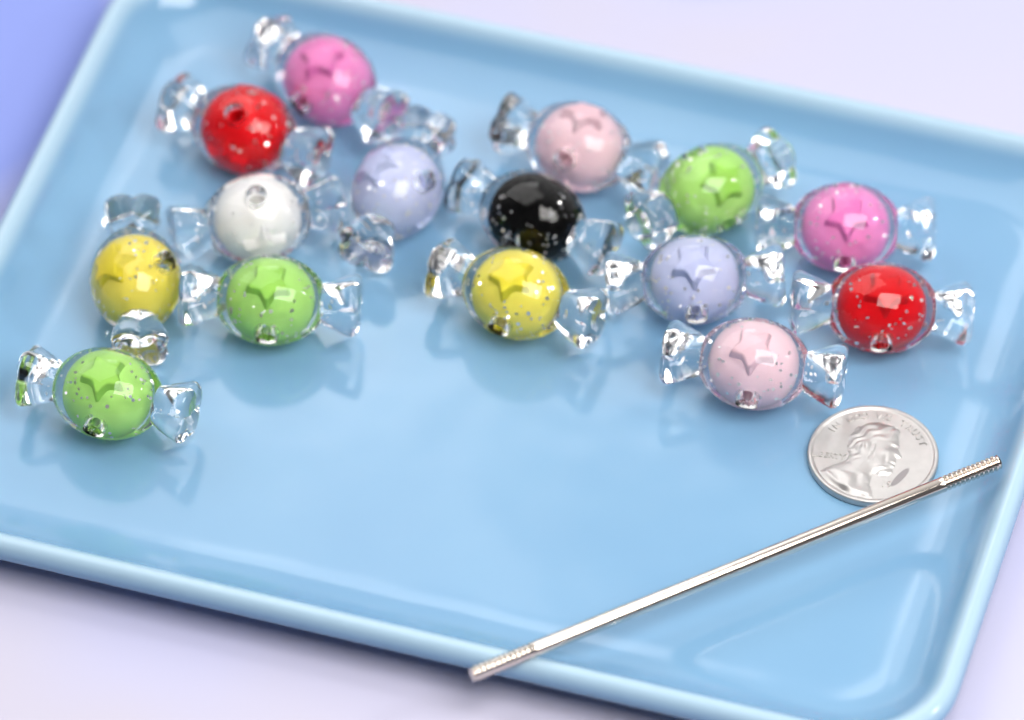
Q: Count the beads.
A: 15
